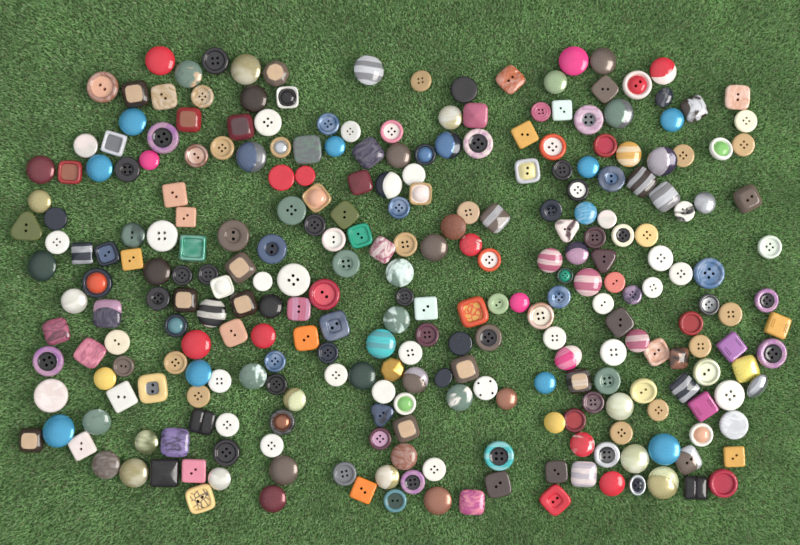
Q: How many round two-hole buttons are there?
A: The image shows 17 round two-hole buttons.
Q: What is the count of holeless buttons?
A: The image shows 145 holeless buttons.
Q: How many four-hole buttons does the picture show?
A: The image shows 81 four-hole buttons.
